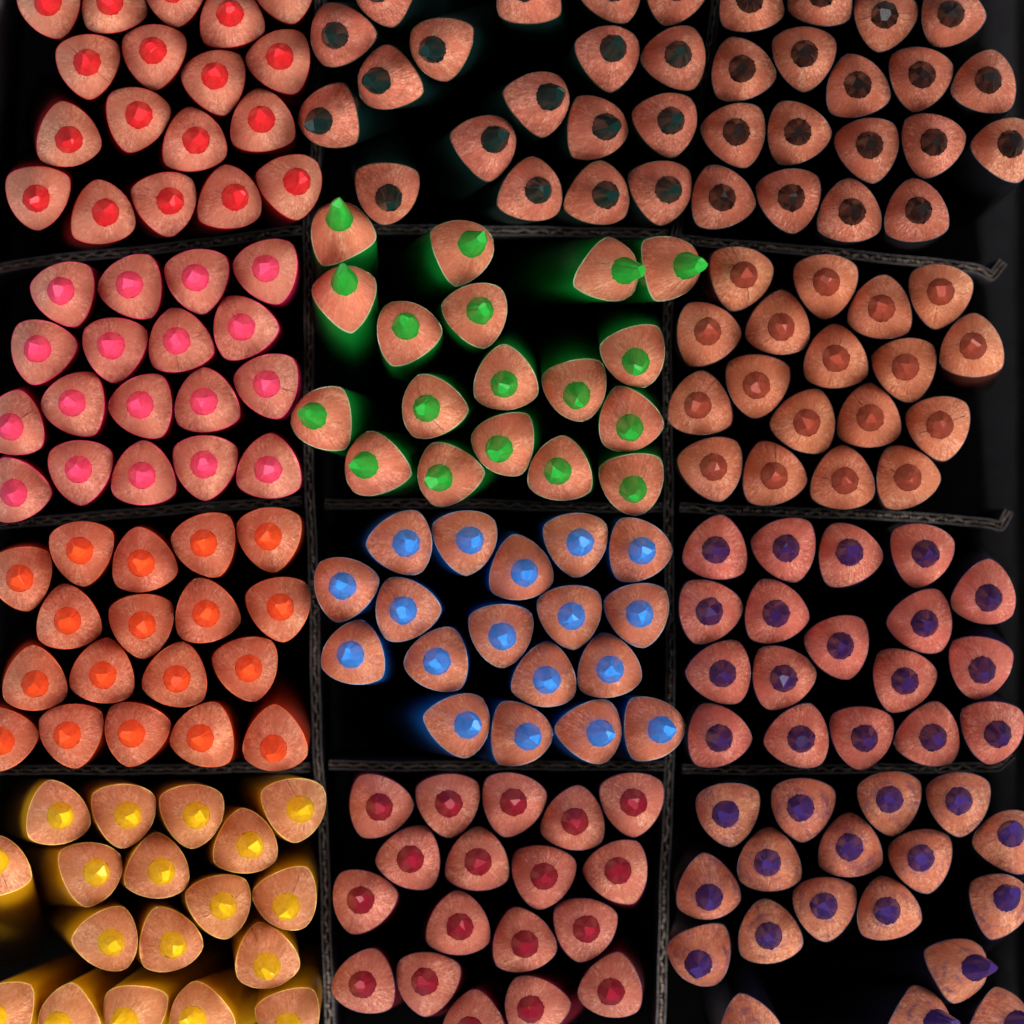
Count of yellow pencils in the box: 18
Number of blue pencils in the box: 18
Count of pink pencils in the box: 18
